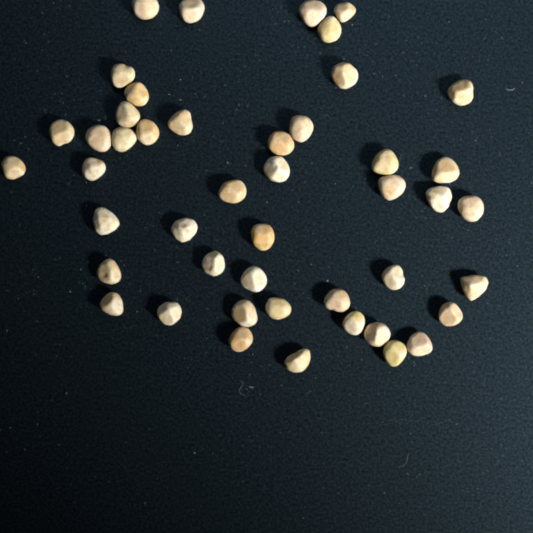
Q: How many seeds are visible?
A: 46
